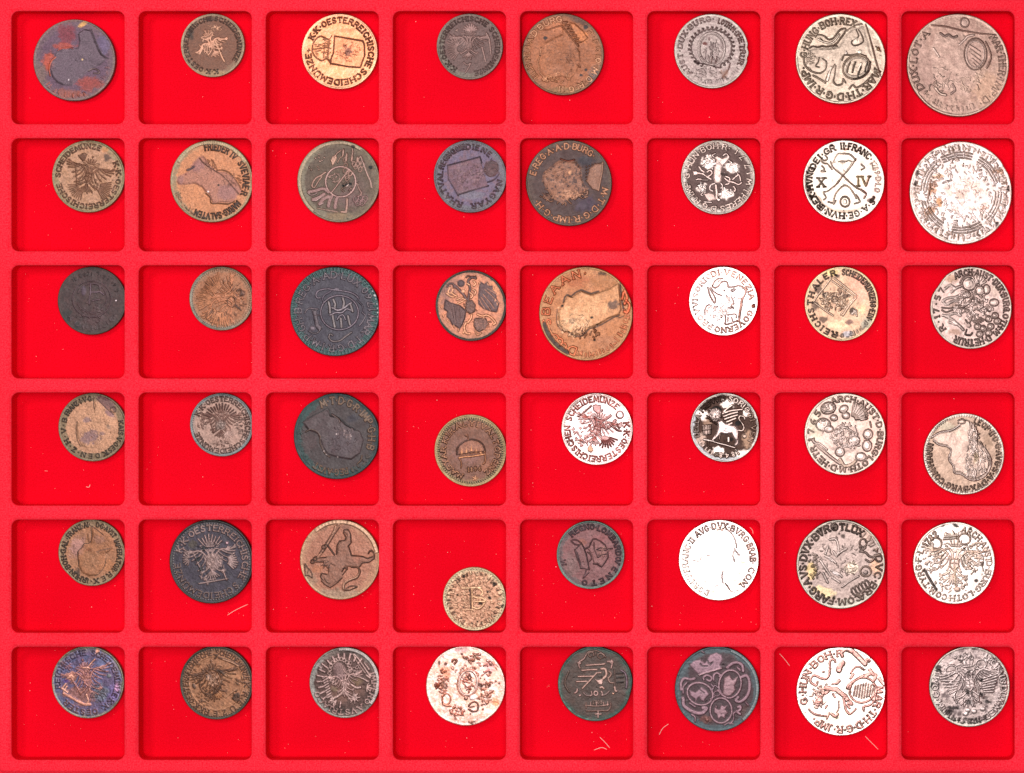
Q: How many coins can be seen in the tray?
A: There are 48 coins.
